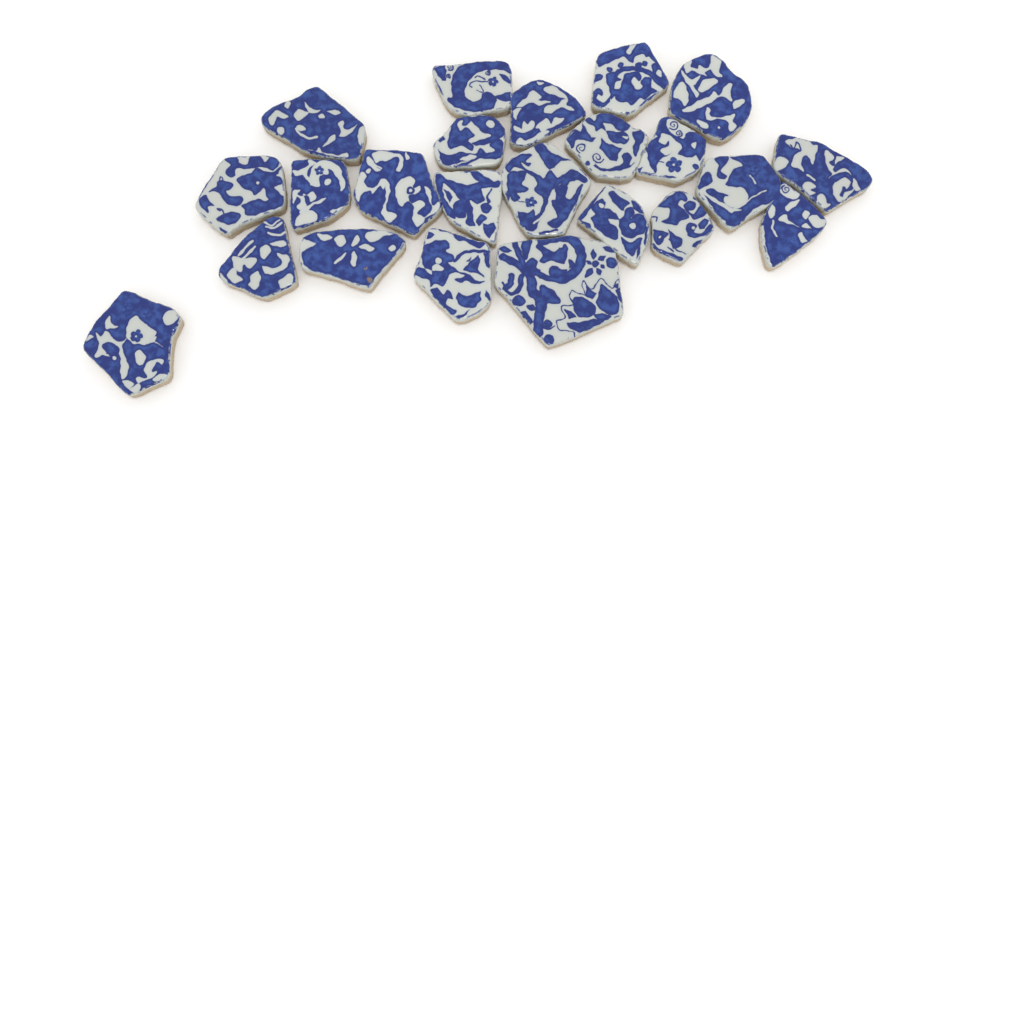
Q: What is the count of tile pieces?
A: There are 23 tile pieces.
